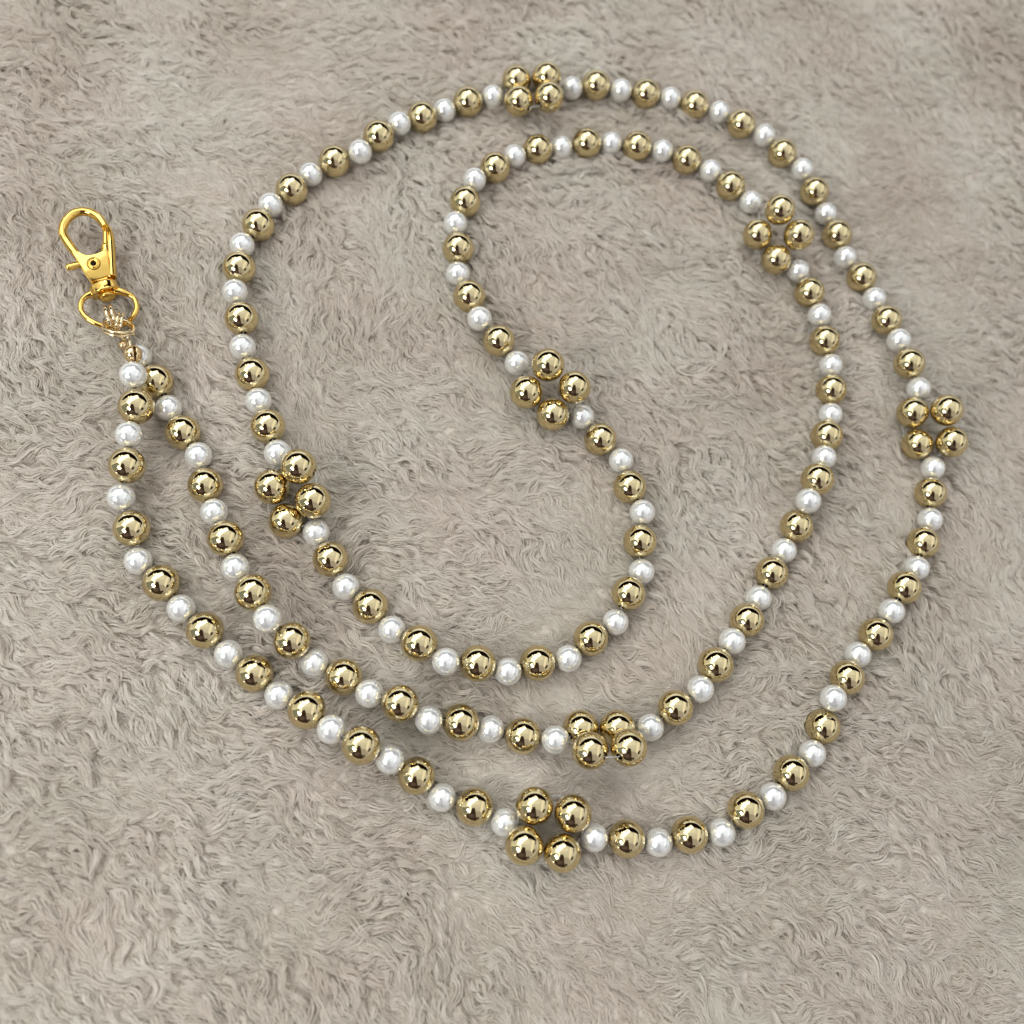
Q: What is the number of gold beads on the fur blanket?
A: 108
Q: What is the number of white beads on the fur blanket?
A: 88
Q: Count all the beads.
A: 196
